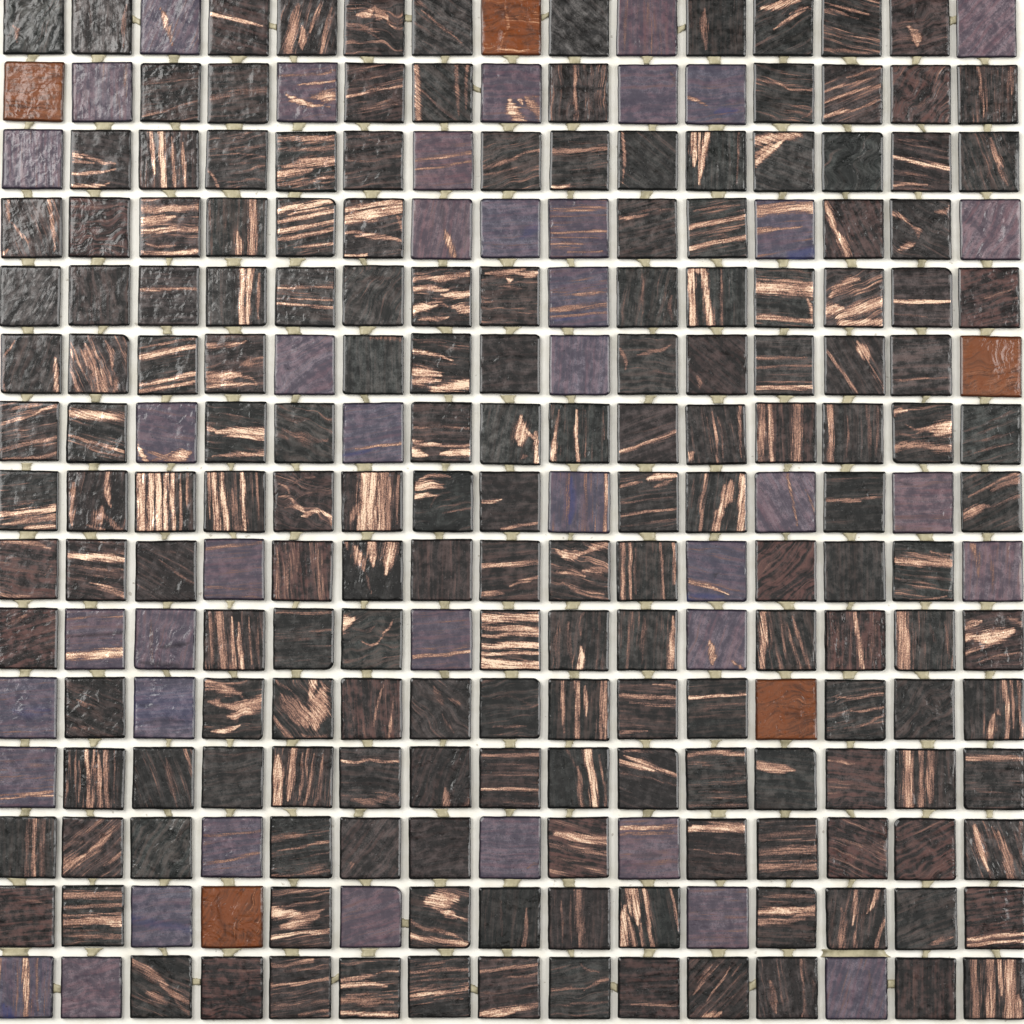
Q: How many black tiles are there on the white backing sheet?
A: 178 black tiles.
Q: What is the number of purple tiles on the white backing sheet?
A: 42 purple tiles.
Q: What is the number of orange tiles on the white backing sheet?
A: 5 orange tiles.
